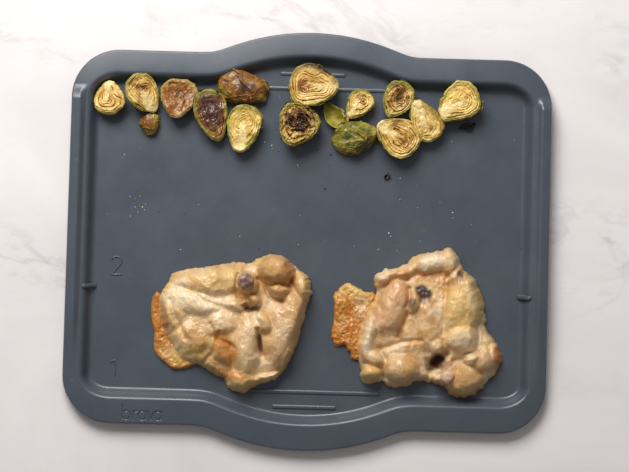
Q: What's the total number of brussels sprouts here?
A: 15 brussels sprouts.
